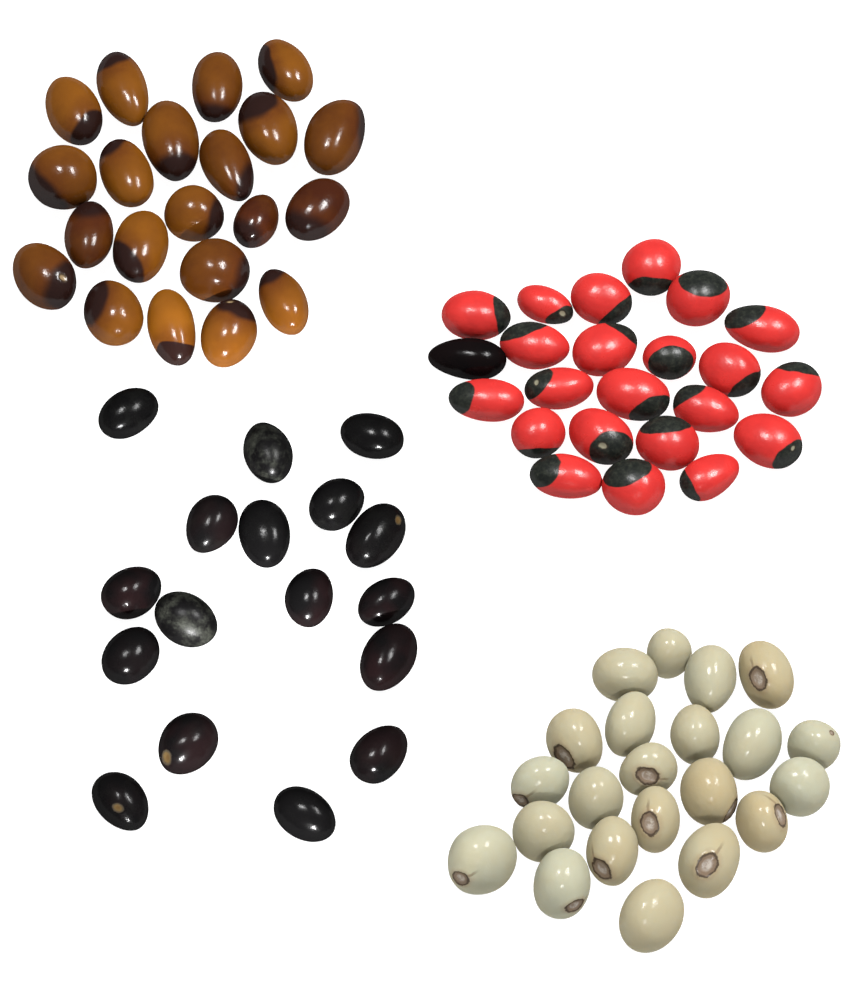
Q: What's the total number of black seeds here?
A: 18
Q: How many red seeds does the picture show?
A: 22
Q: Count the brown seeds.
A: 21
